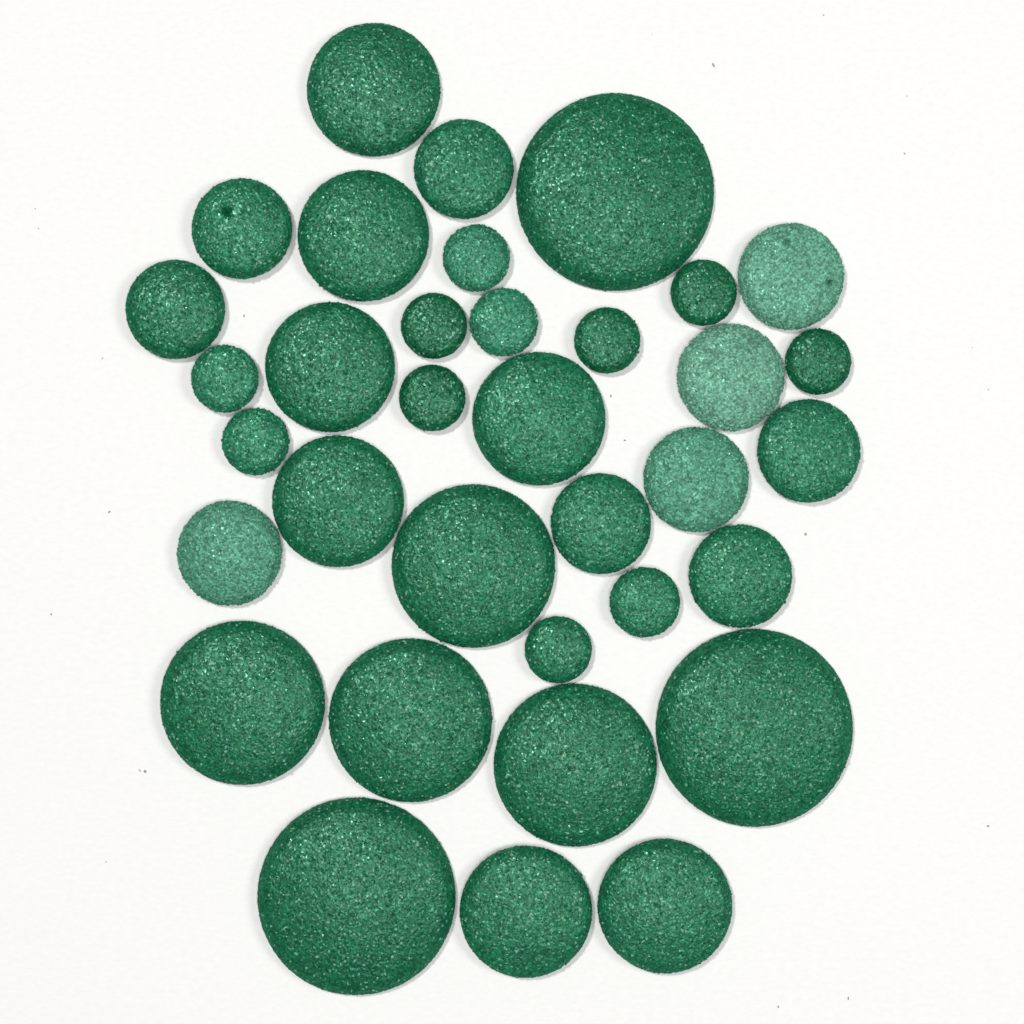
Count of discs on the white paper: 35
